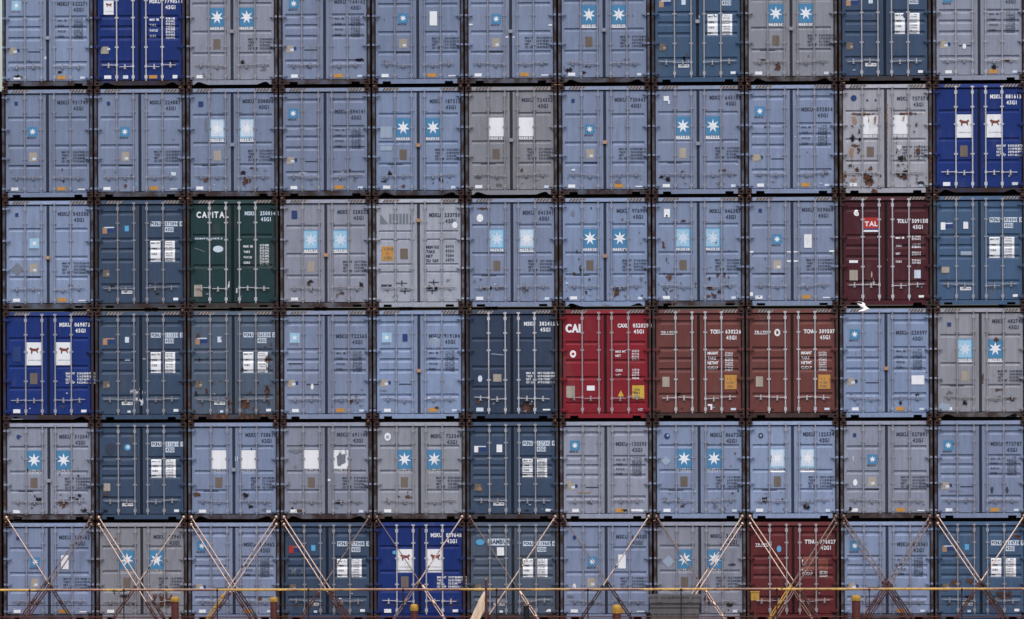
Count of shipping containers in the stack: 66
